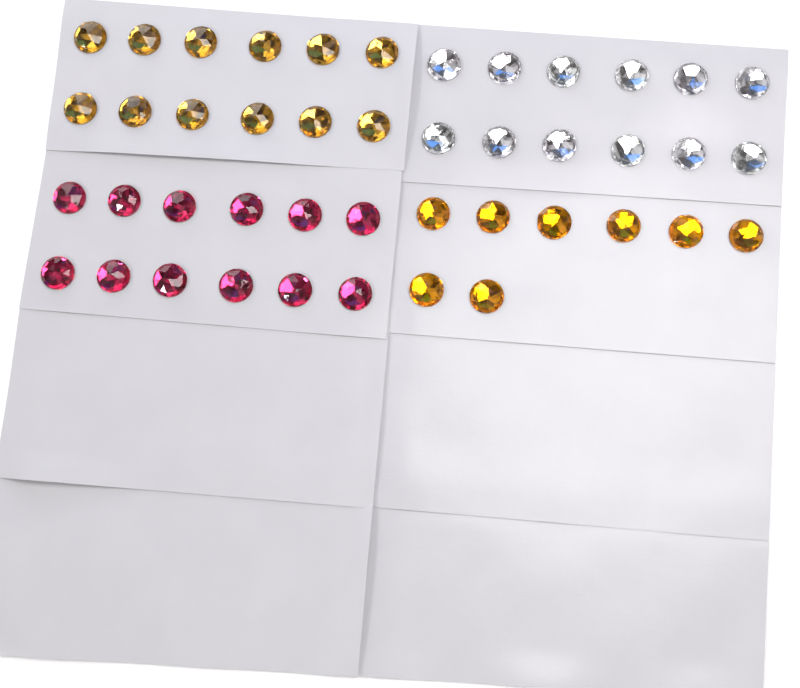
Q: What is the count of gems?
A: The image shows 44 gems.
